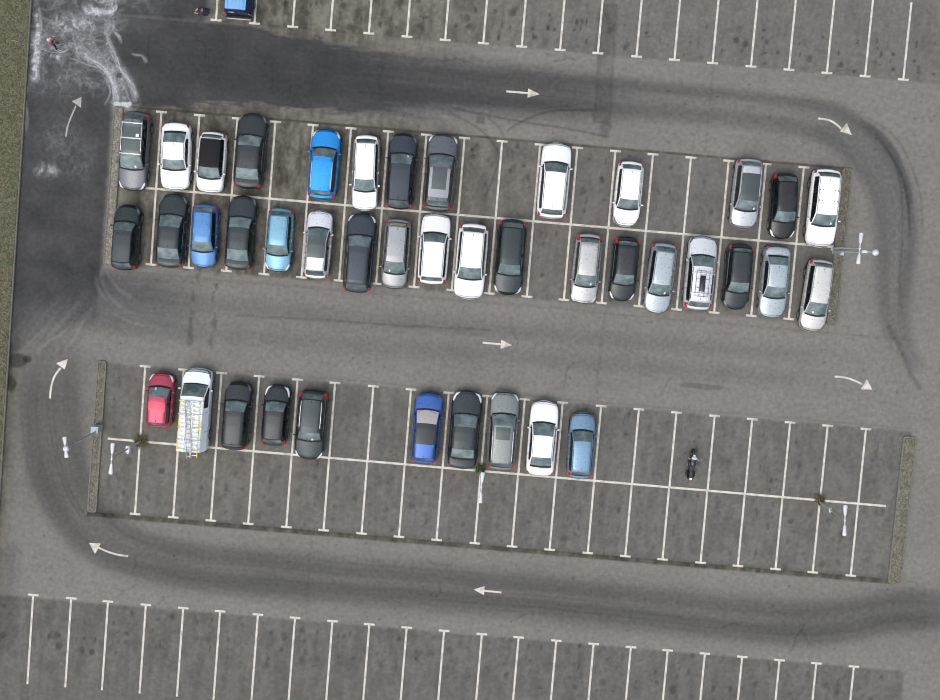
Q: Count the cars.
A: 40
